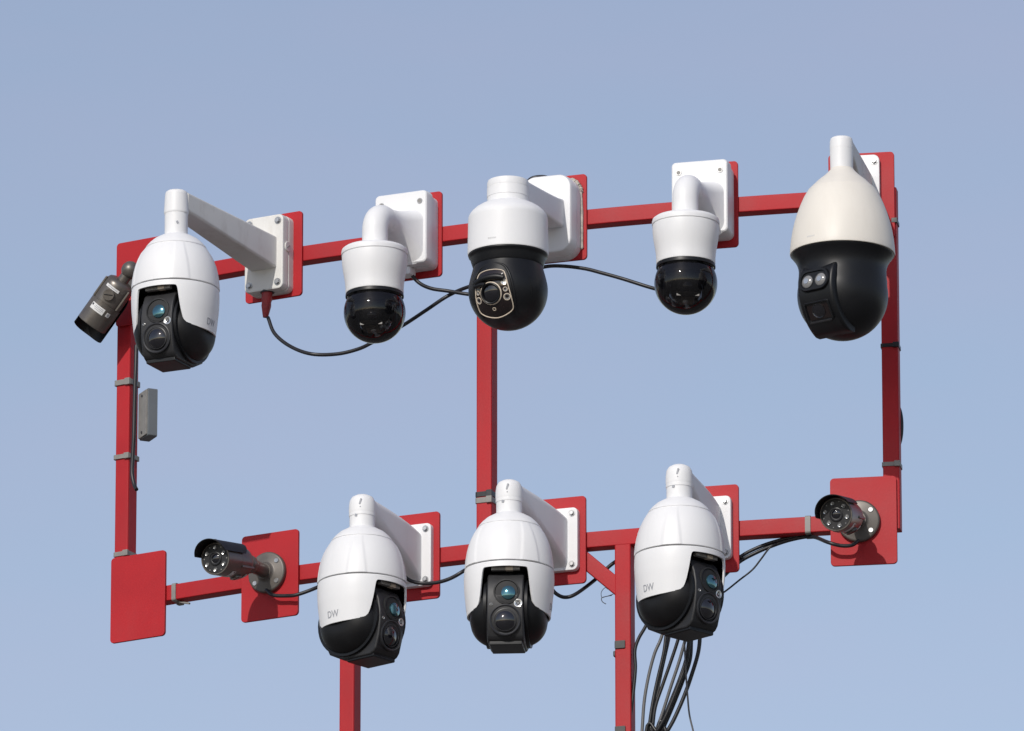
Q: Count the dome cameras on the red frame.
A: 8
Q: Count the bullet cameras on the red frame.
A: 3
